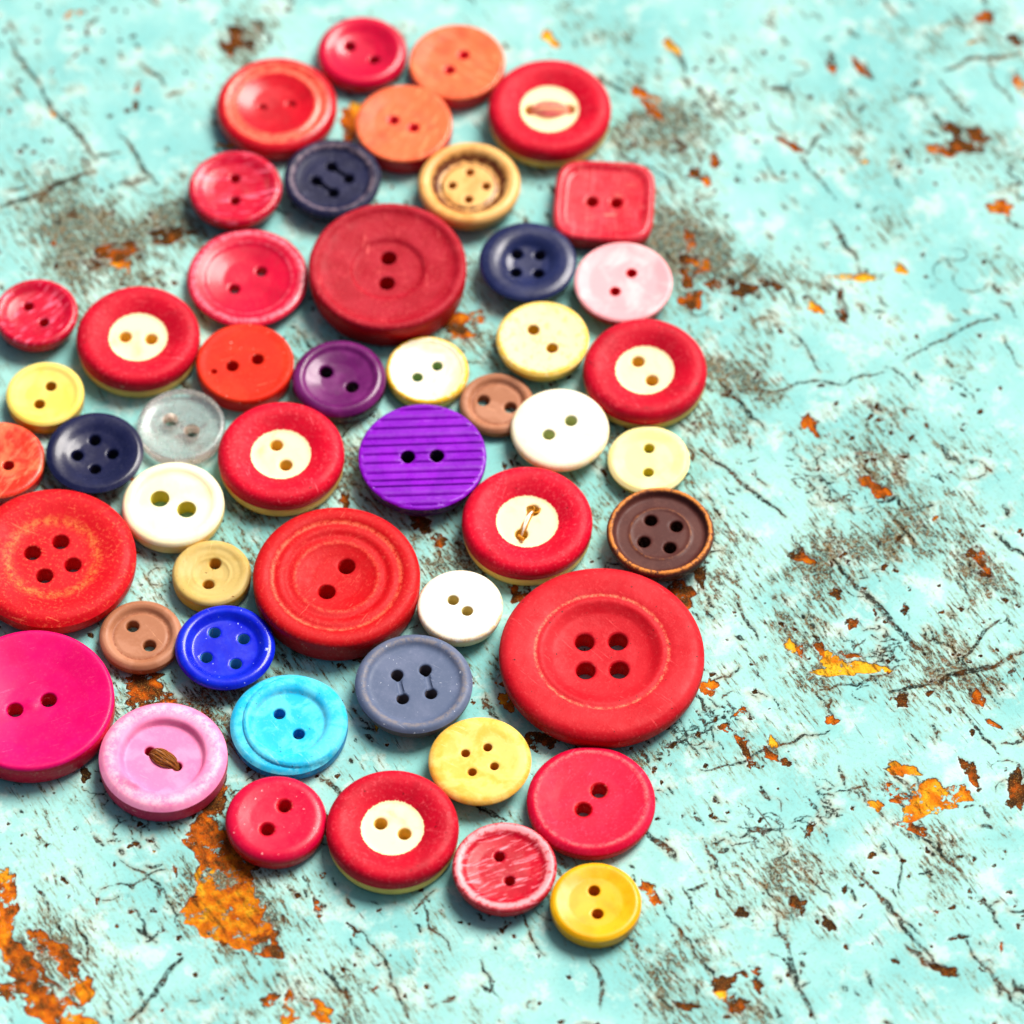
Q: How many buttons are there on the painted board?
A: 49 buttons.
